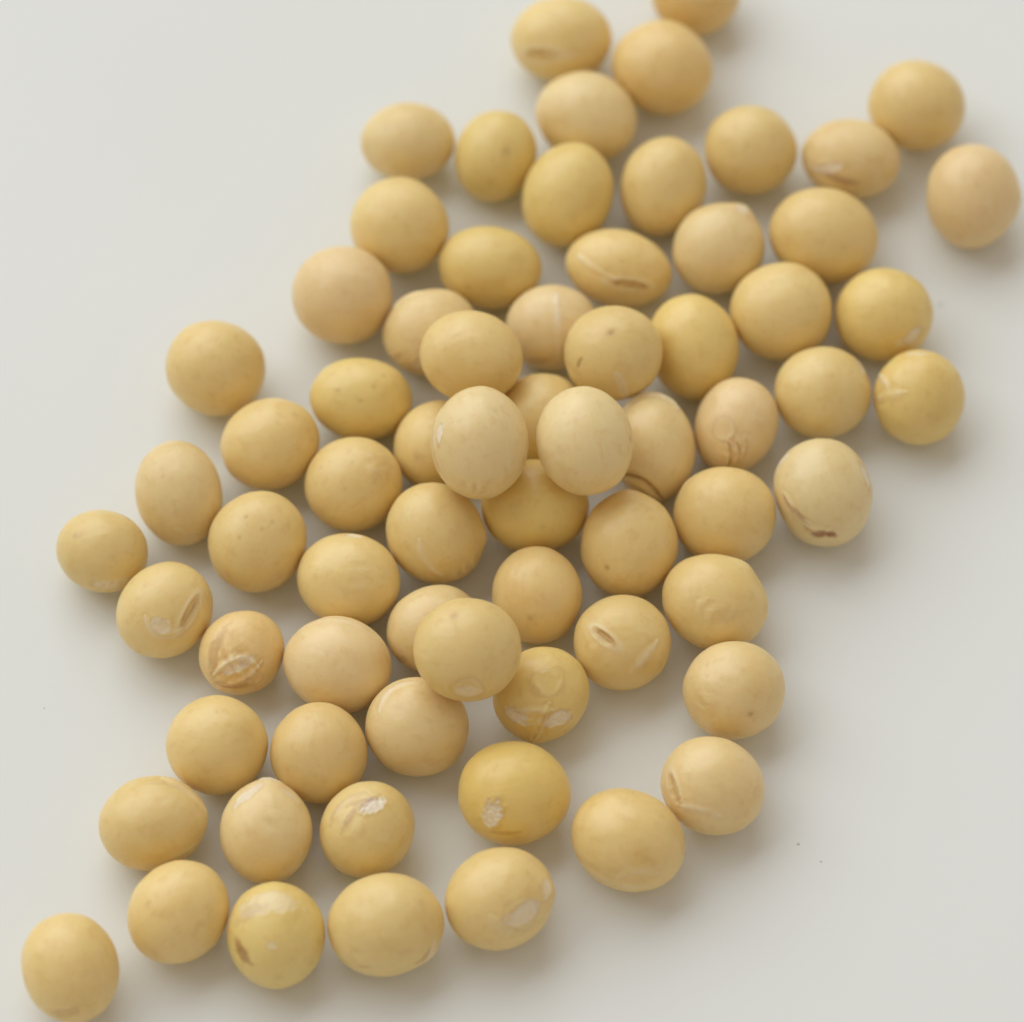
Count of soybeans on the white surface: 70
